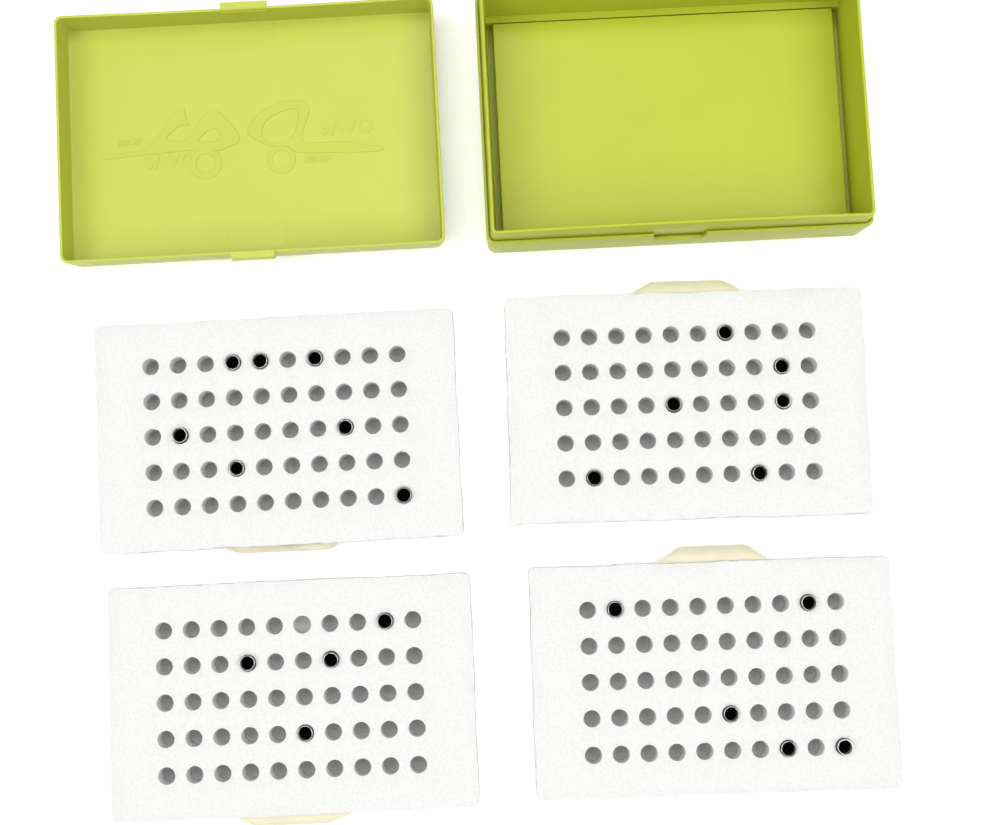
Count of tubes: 22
